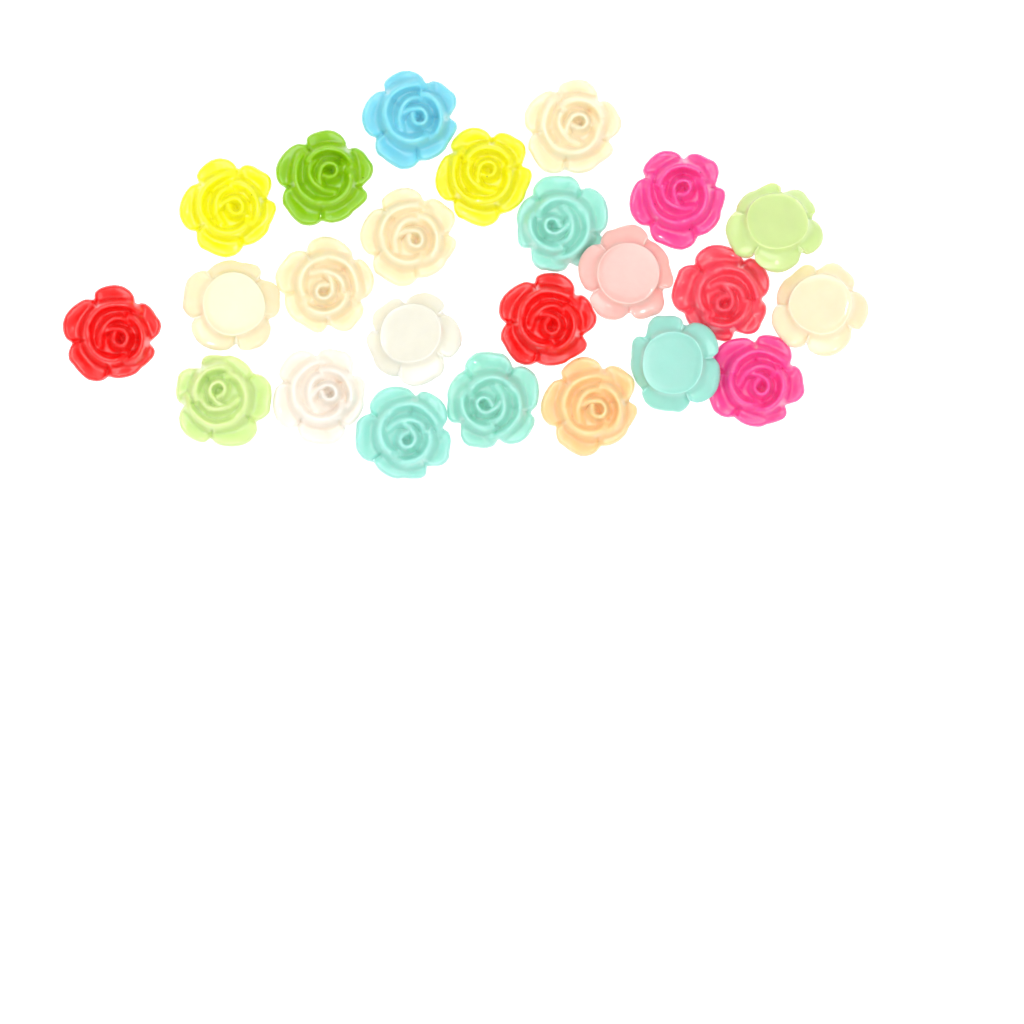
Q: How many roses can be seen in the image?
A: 24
